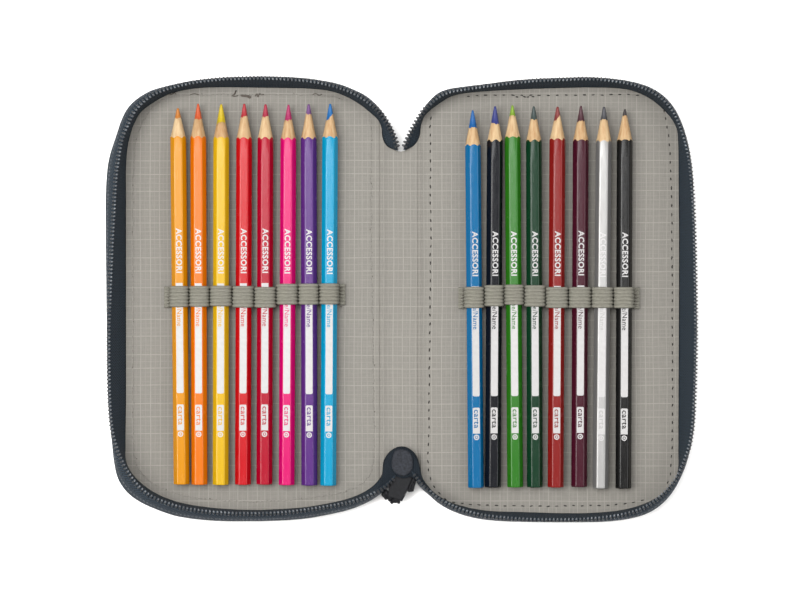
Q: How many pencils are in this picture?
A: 16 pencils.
